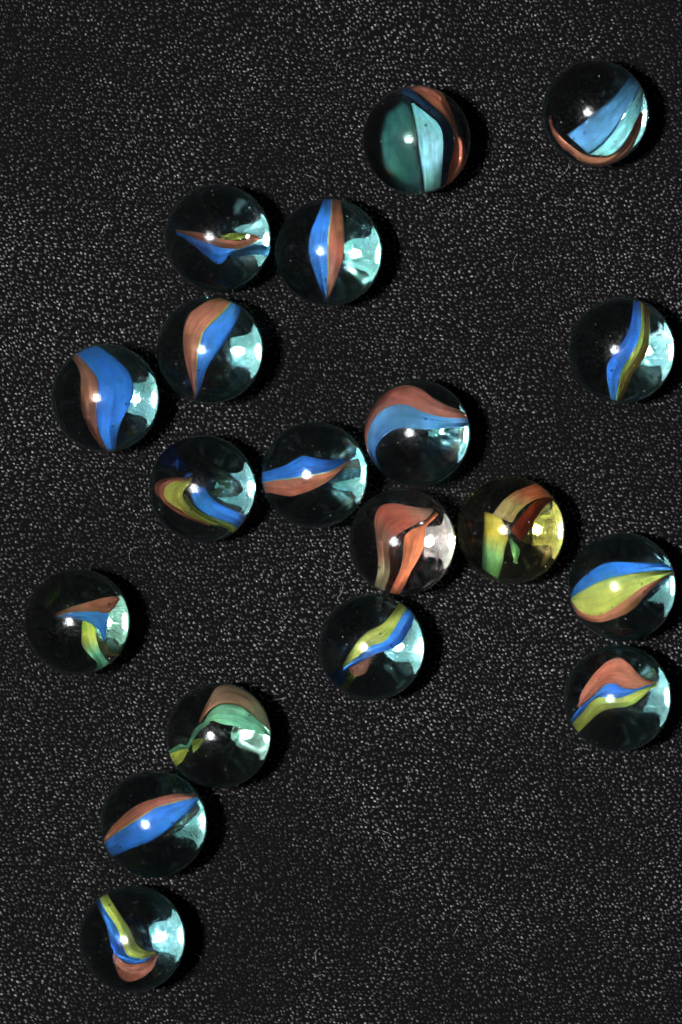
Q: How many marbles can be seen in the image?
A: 19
